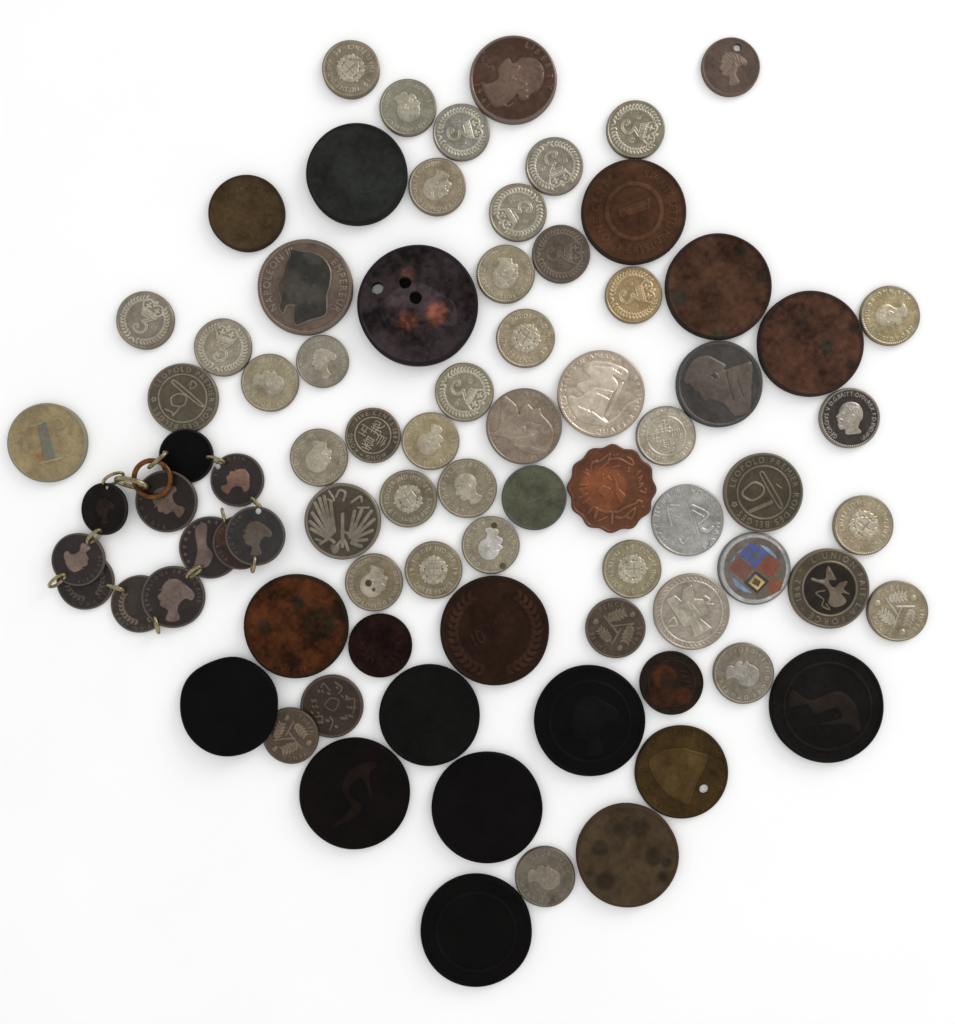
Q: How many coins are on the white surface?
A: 81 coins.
